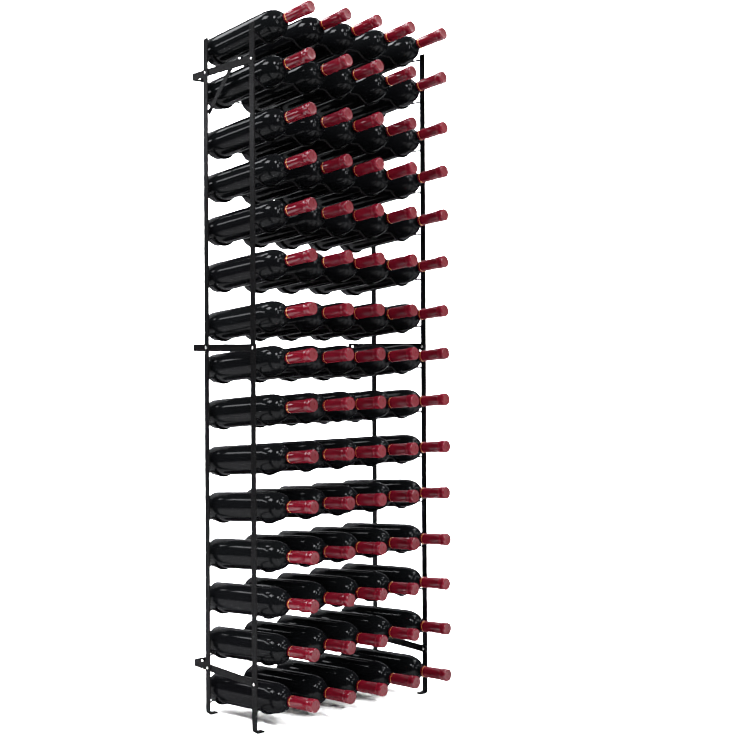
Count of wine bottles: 75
